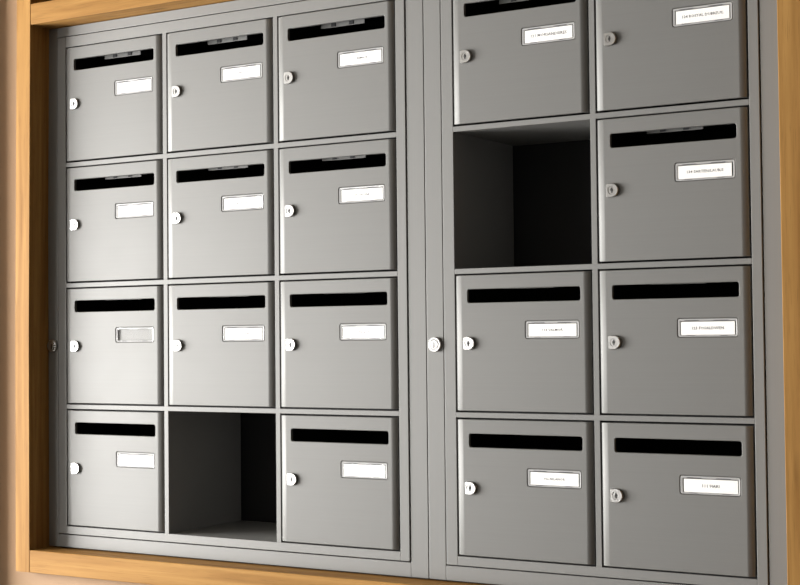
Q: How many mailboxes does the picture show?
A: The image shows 18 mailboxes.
